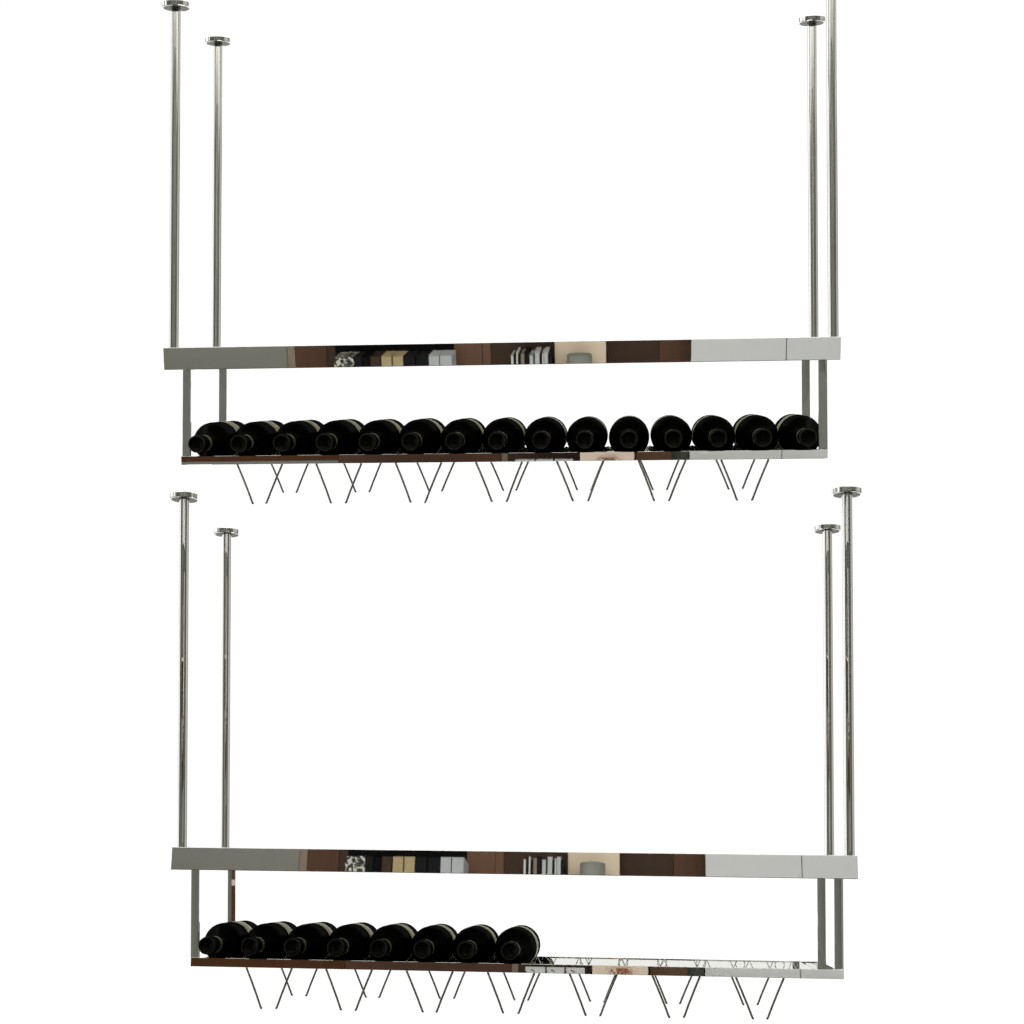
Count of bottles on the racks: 23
